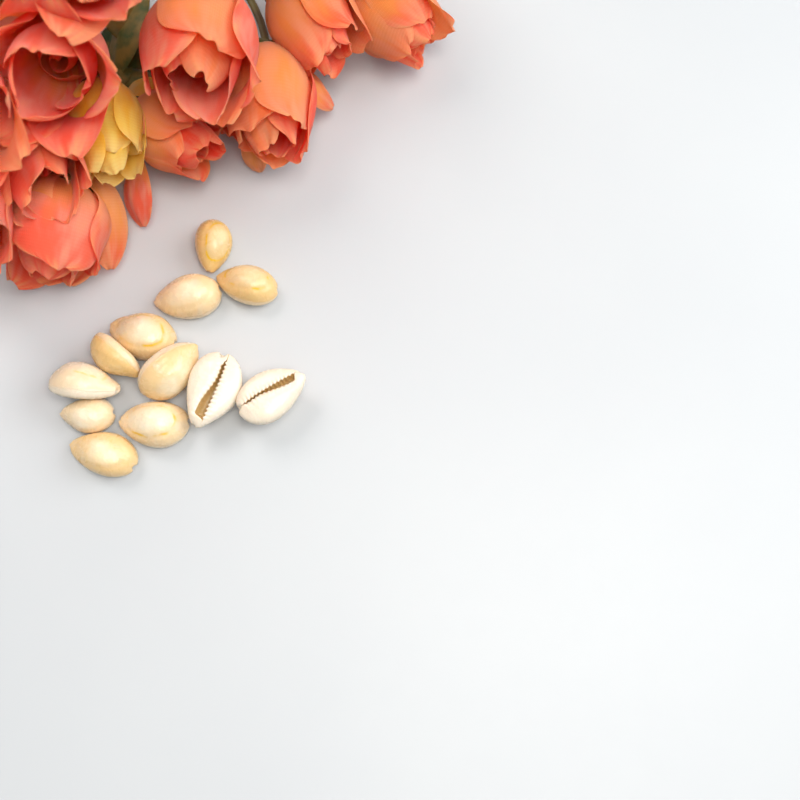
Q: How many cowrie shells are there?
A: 12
